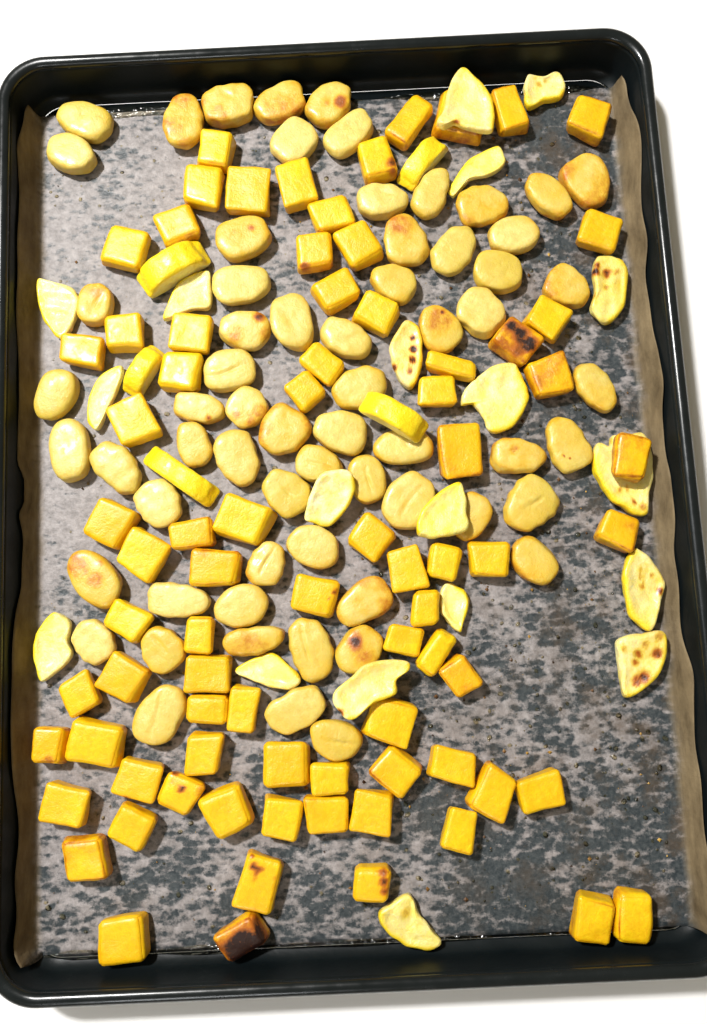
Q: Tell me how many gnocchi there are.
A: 64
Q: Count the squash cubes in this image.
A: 79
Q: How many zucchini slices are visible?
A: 24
